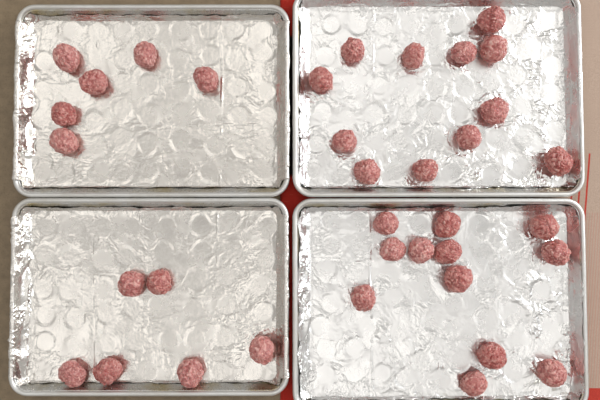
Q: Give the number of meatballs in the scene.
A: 36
